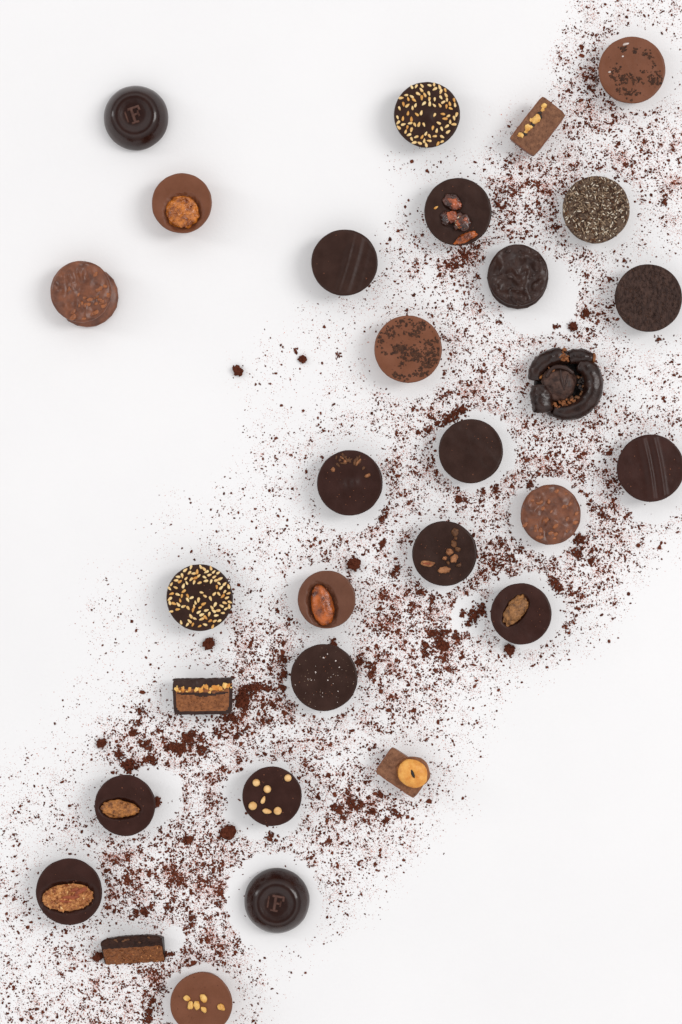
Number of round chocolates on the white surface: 26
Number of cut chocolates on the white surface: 4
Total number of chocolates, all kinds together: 30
